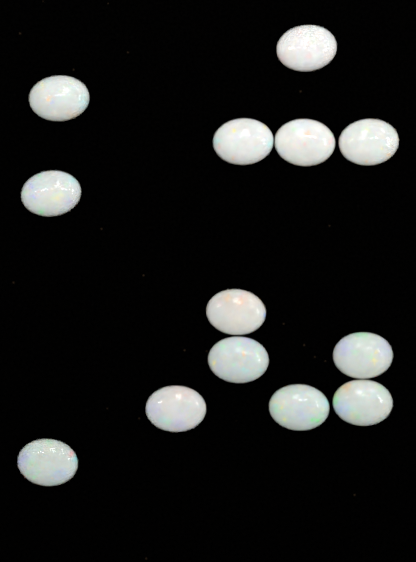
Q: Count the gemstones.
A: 13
